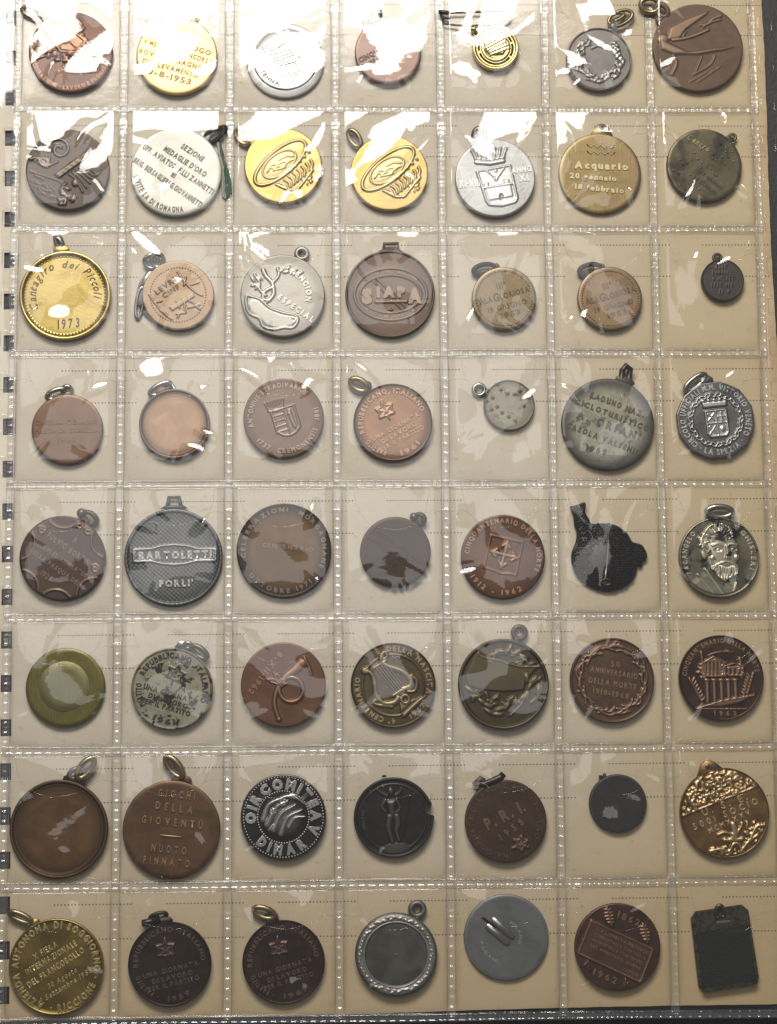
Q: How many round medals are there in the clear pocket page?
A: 54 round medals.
